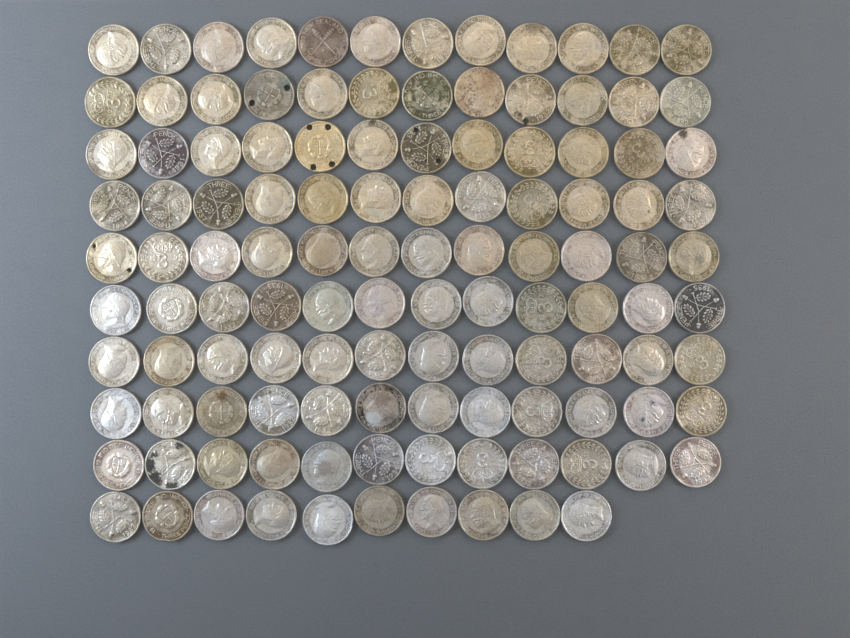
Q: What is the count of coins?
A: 118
